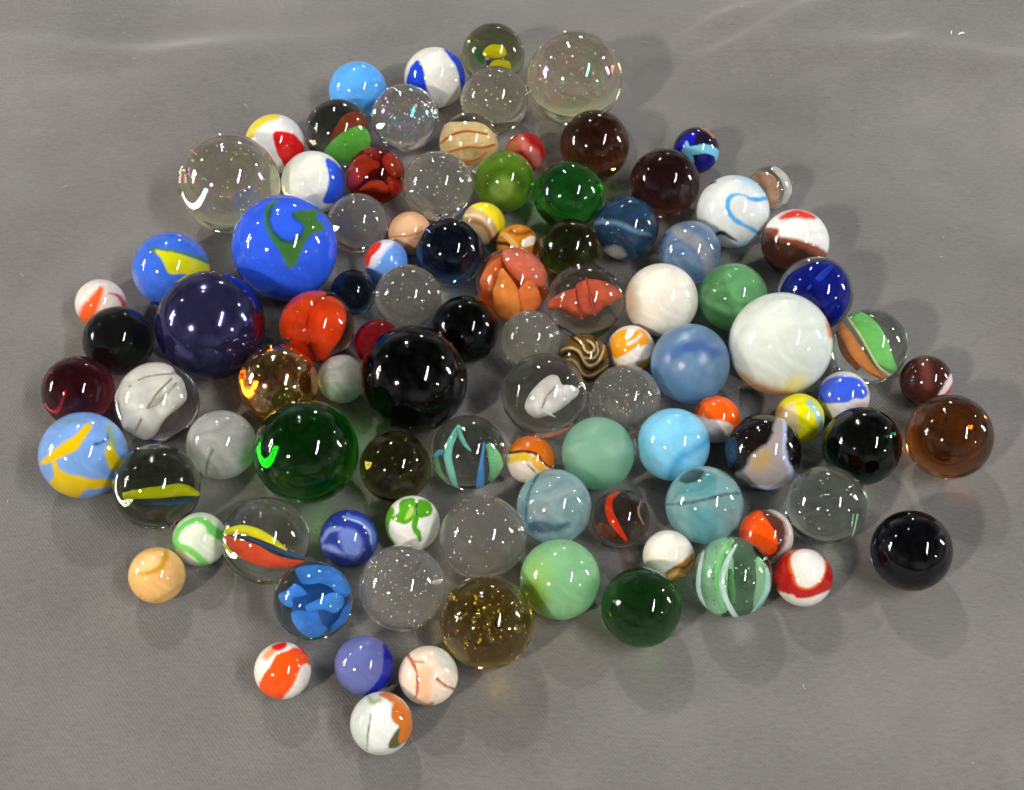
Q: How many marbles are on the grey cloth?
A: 99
